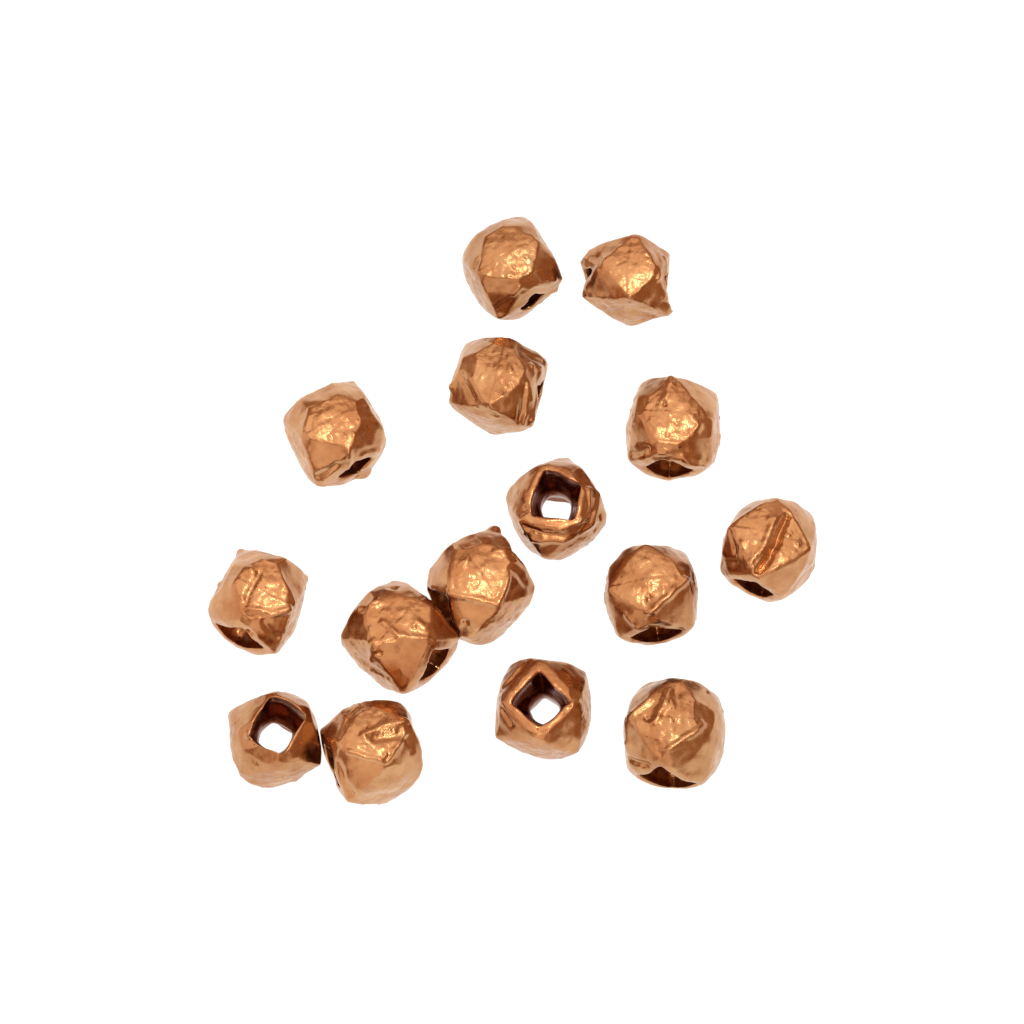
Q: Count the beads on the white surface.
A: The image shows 15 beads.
